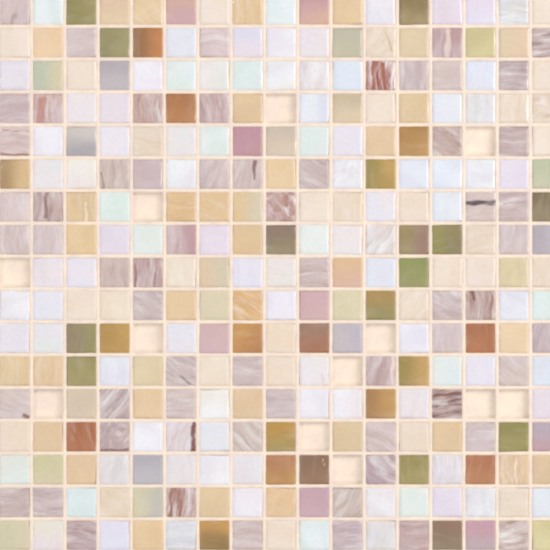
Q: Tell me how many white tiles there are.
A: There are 115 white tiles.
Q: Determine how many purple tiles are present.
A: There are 81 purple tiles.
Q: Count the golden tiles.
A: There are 58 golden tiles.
